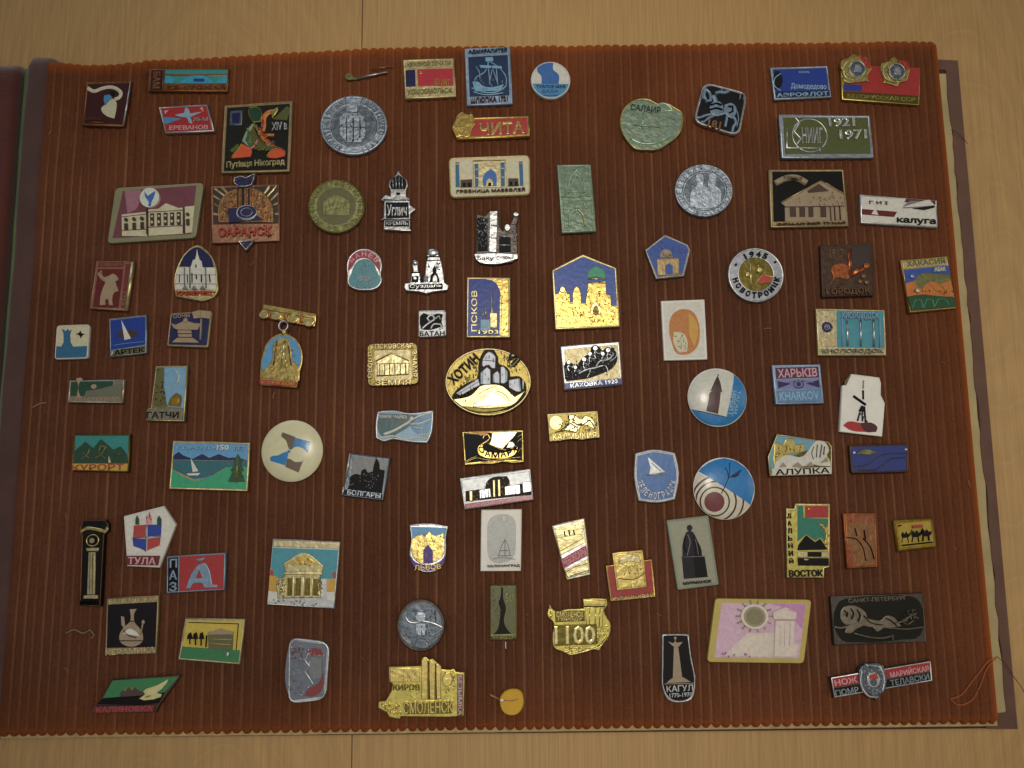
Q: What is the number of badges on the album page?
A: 87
